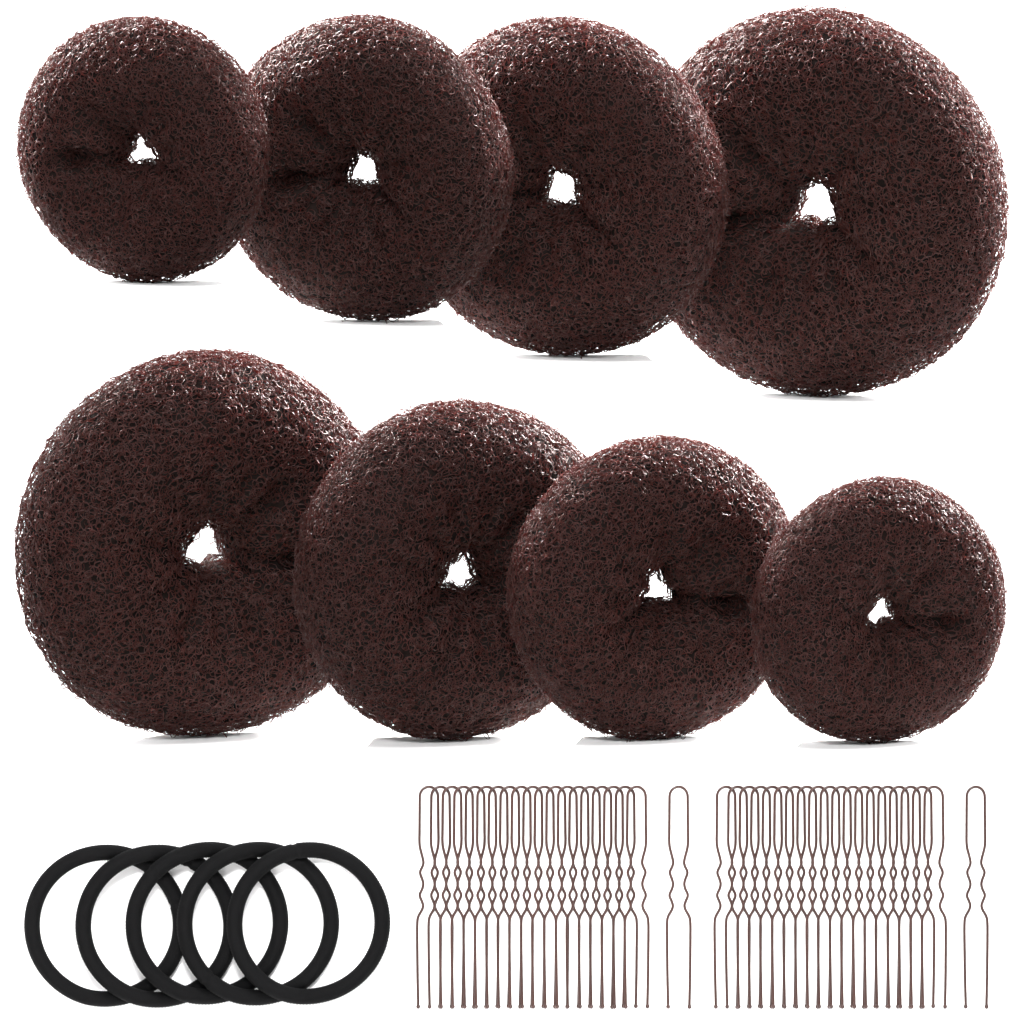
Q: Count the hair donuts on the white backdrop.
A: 8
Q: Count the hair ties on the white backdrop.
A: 5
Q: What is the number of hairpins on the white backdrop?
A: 40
